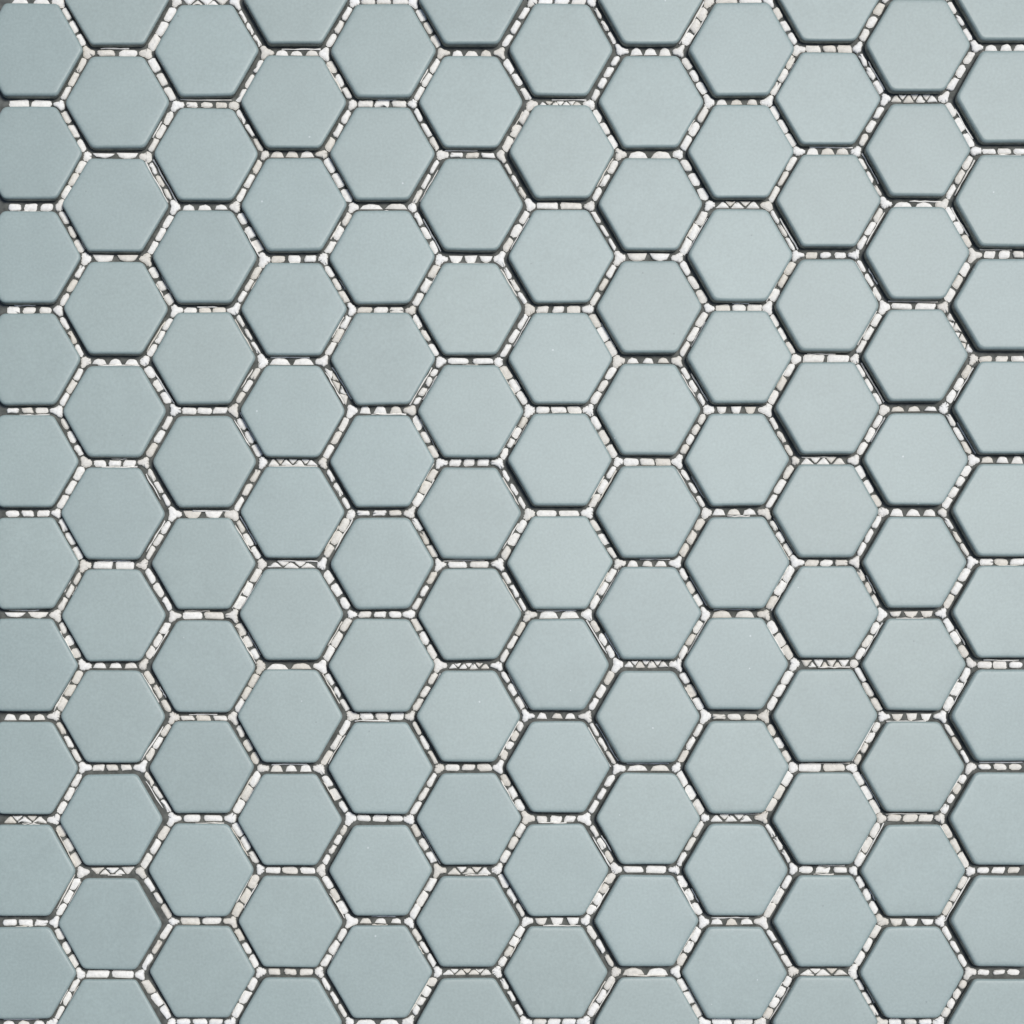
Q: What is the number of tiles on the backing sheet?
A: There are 126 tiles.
